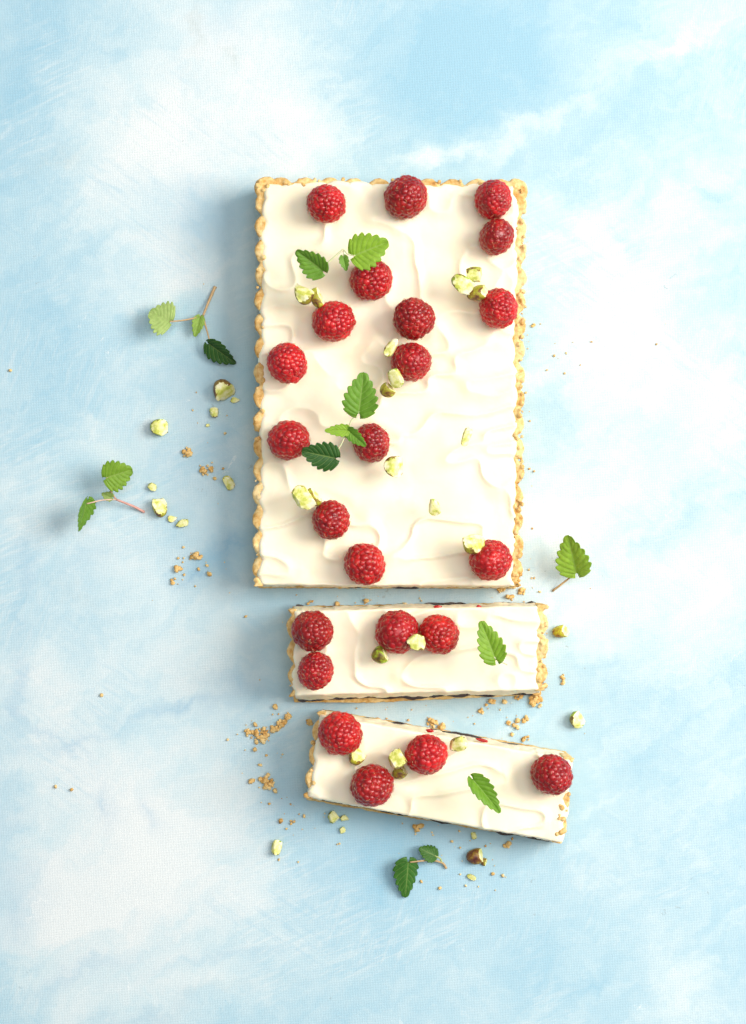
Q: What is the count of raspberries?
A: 23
